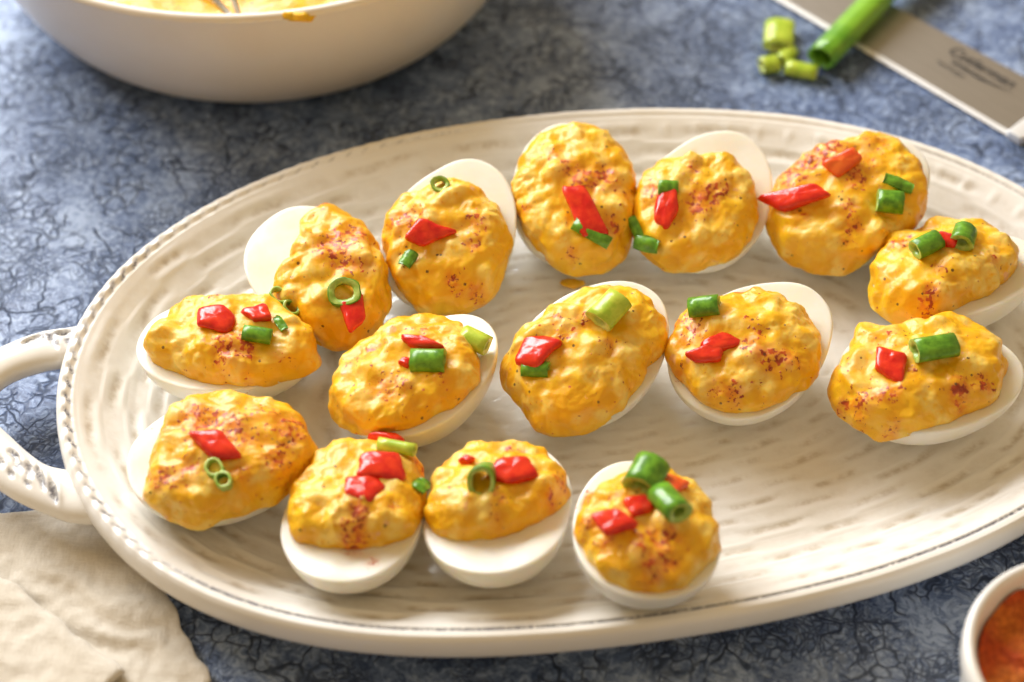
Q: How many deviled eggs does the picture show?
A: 15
